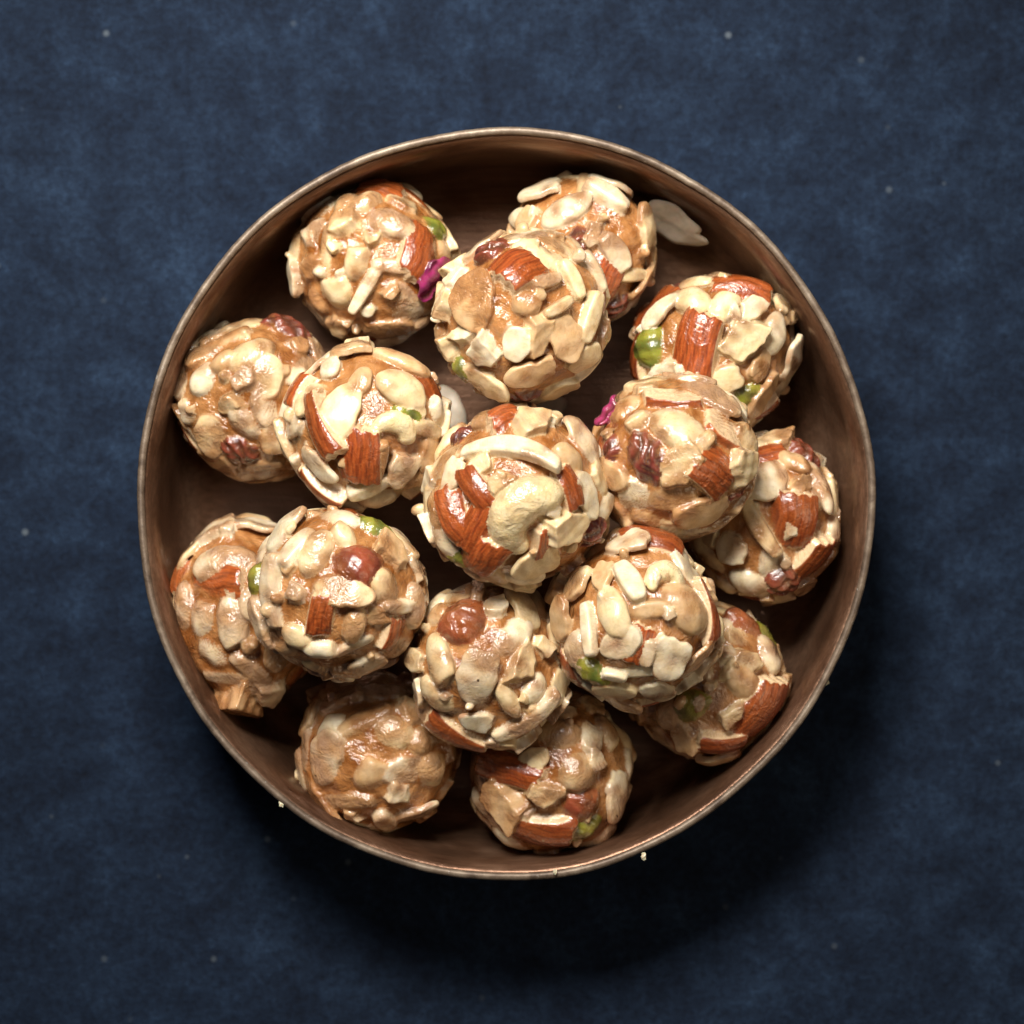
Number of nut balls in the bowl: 16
